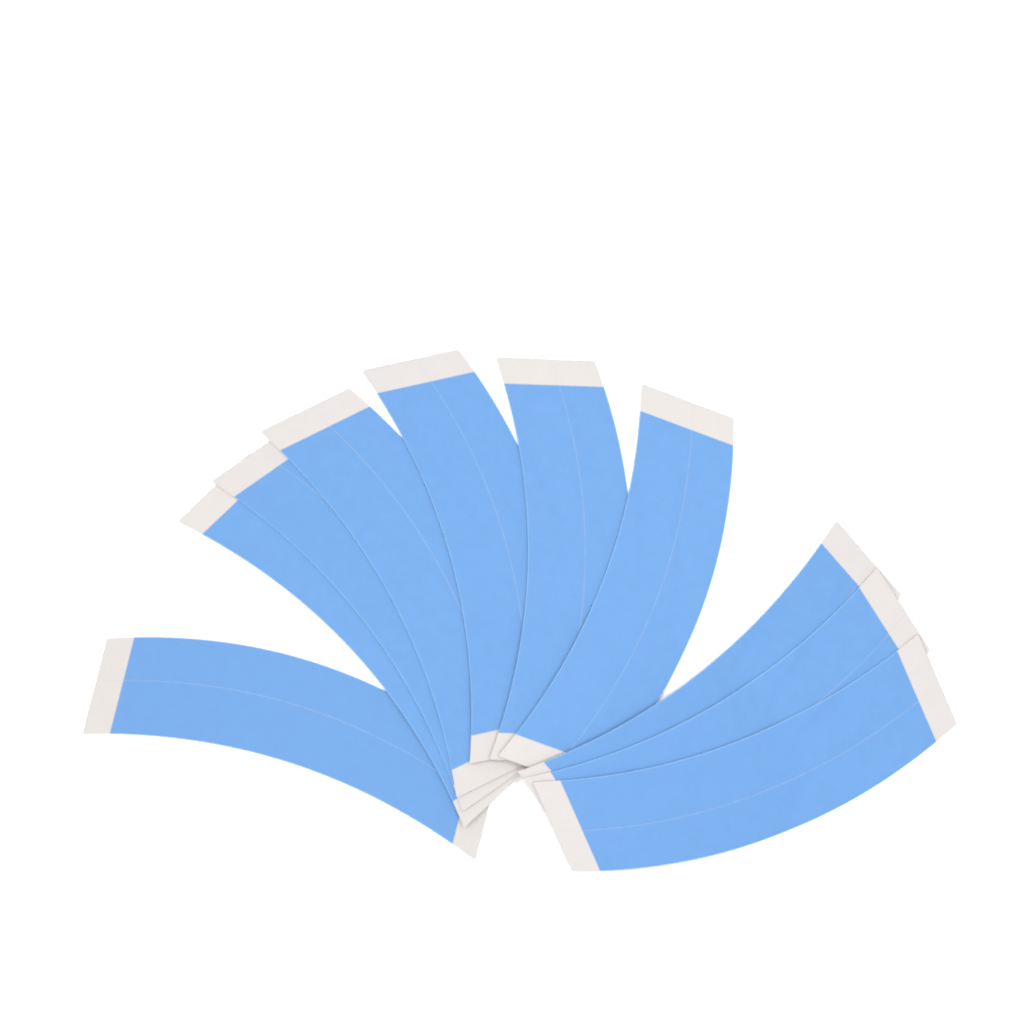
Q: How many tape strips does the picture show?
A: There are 10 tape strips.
